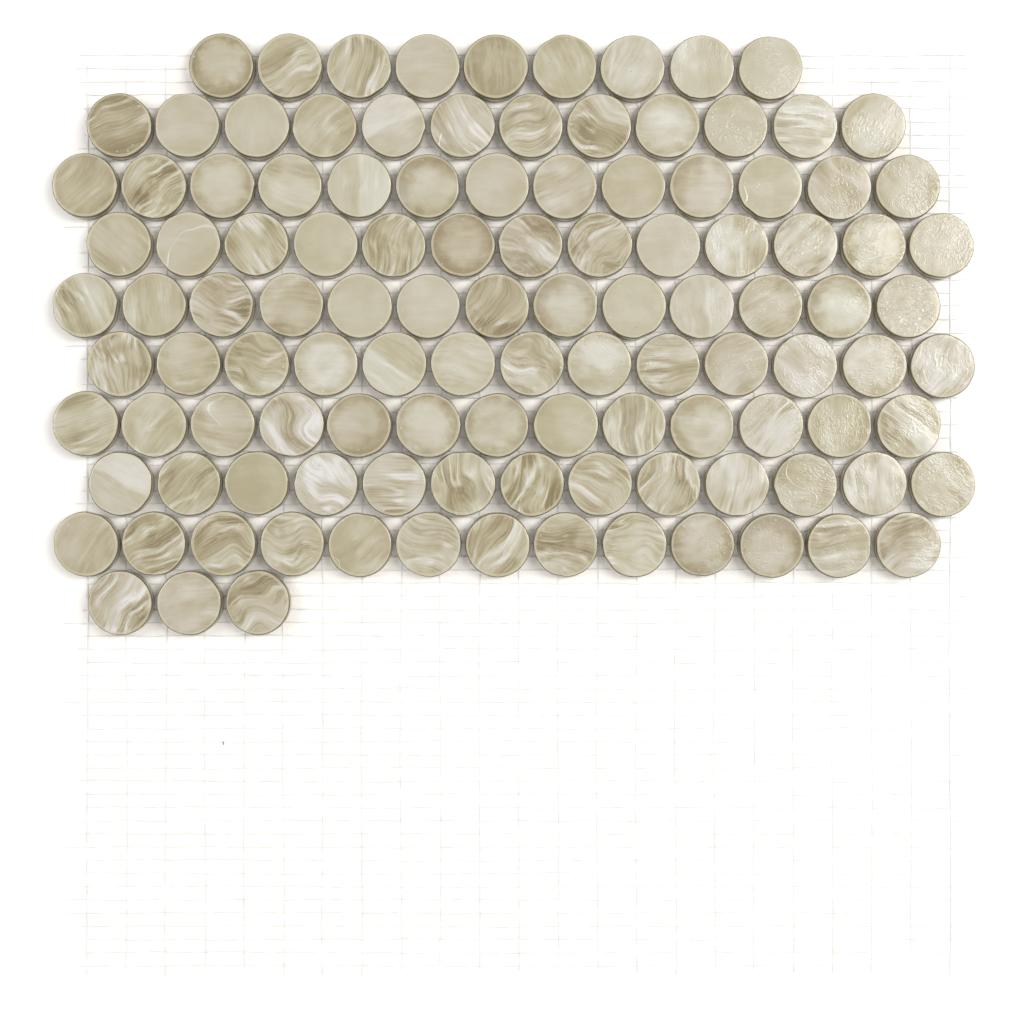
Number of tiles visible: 115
